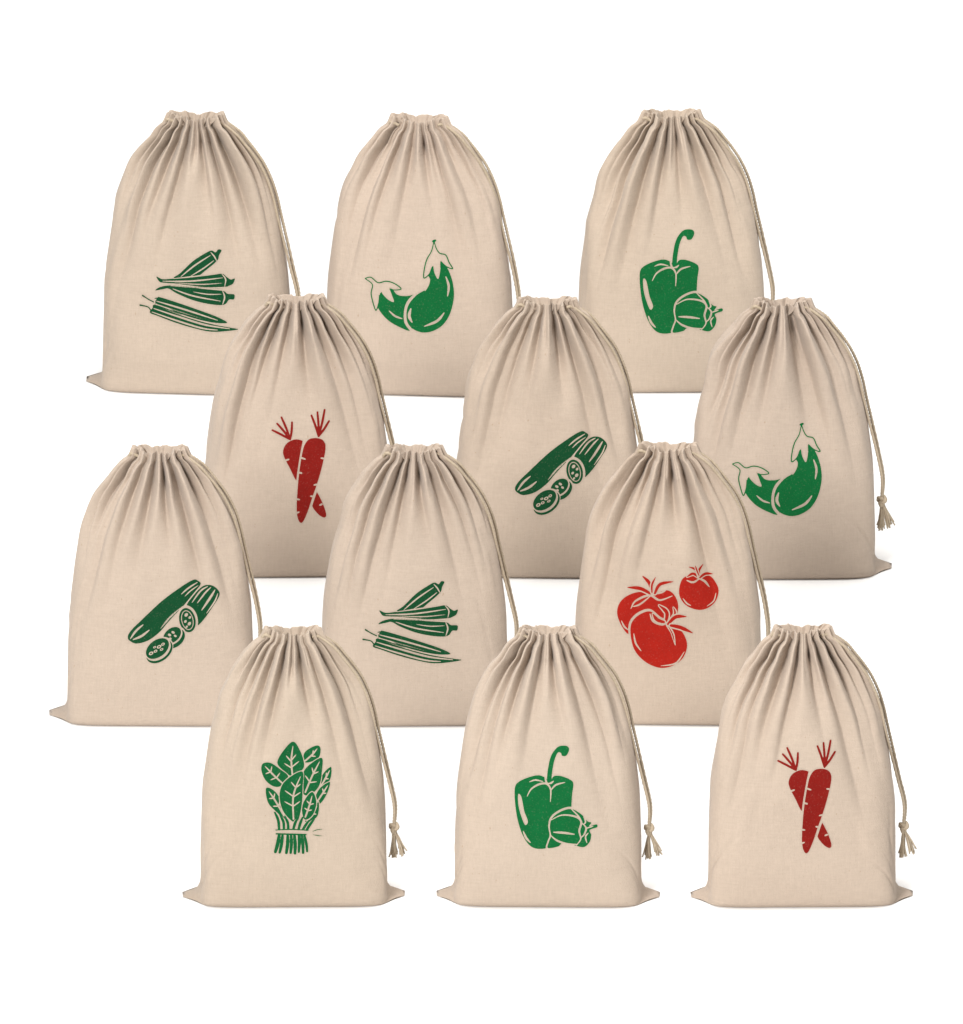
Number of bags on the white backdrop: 12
